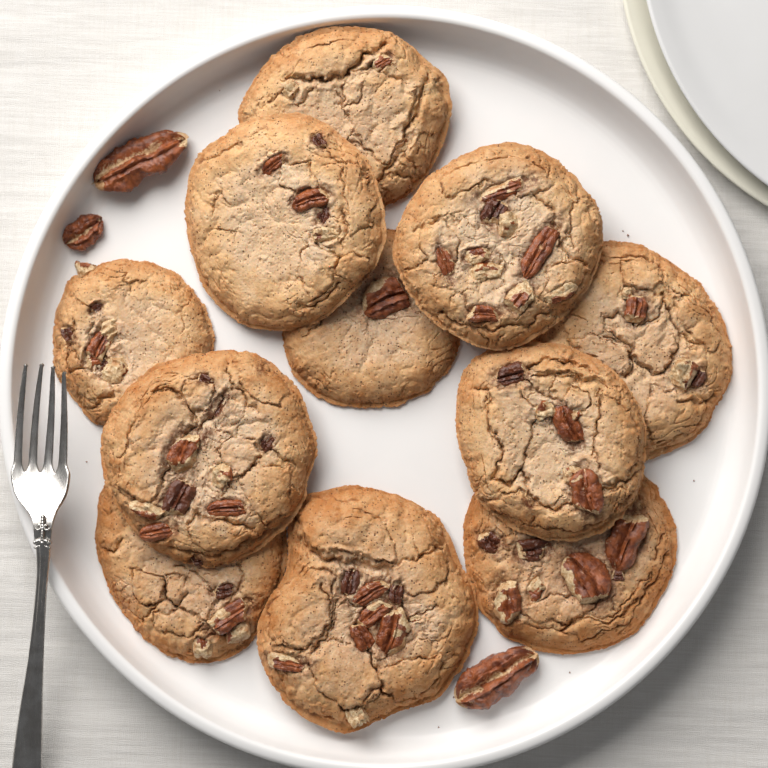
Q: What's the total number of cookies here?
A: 11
